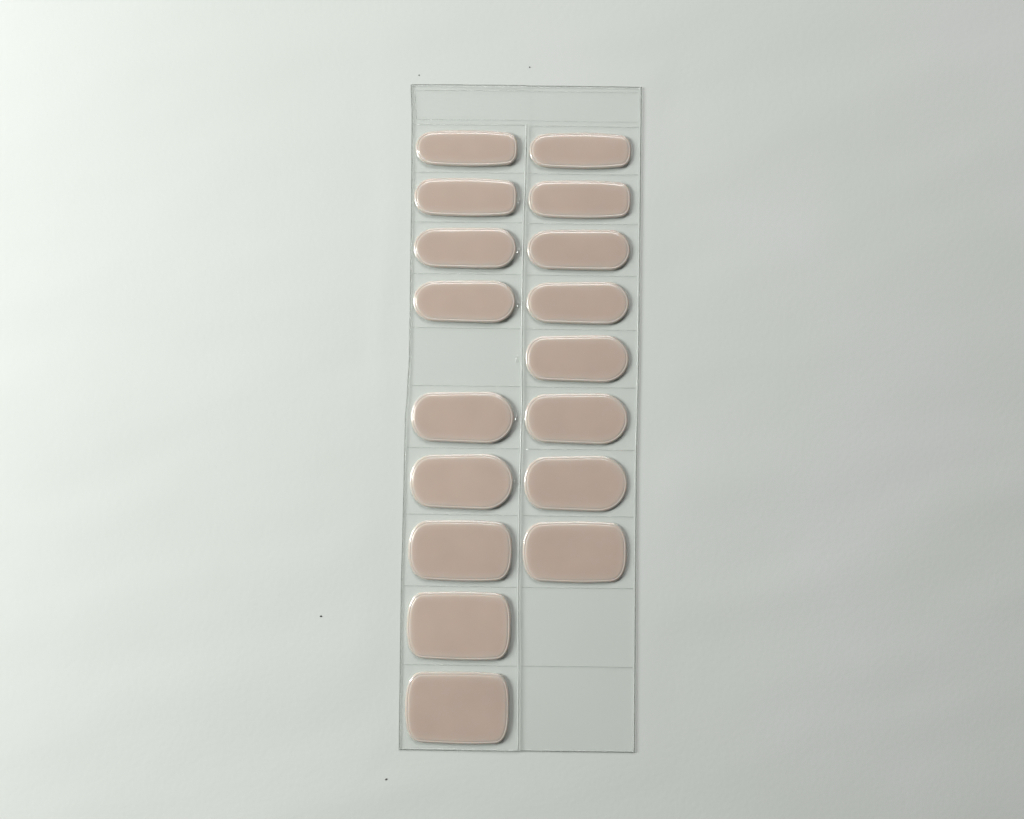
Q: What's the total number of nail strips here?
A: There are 17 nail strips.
